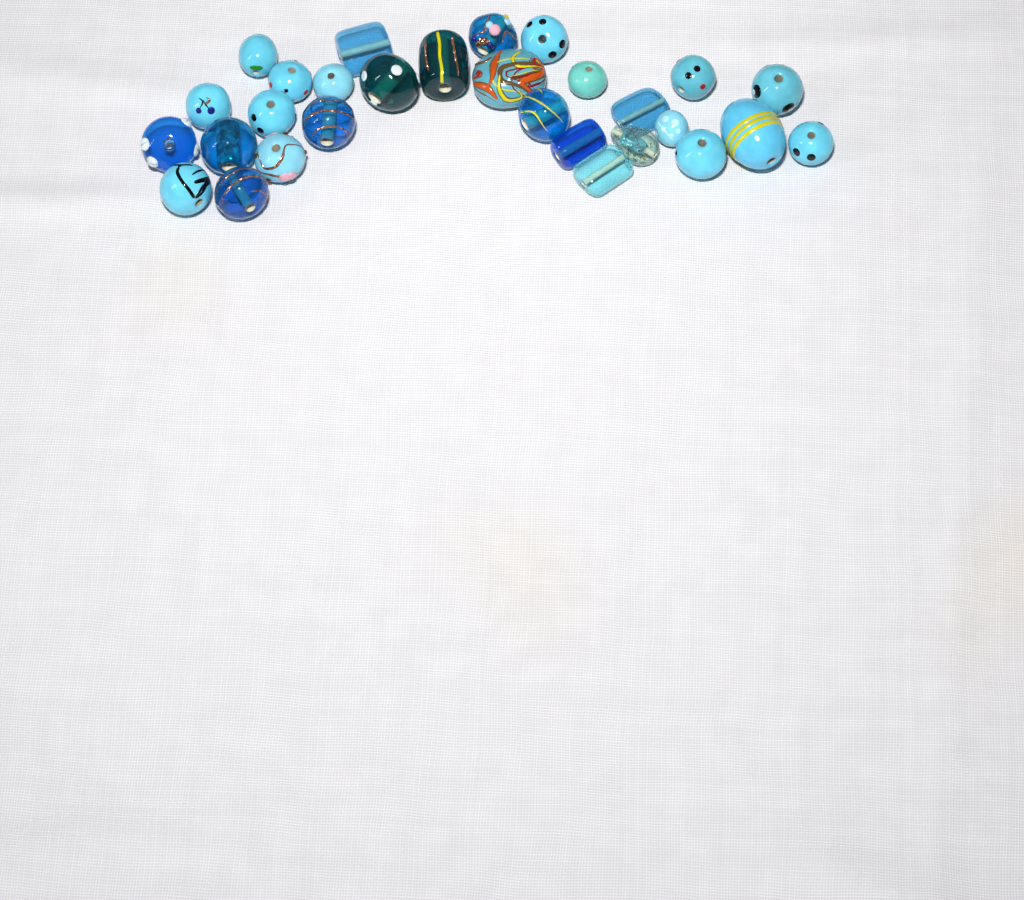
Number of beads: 29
